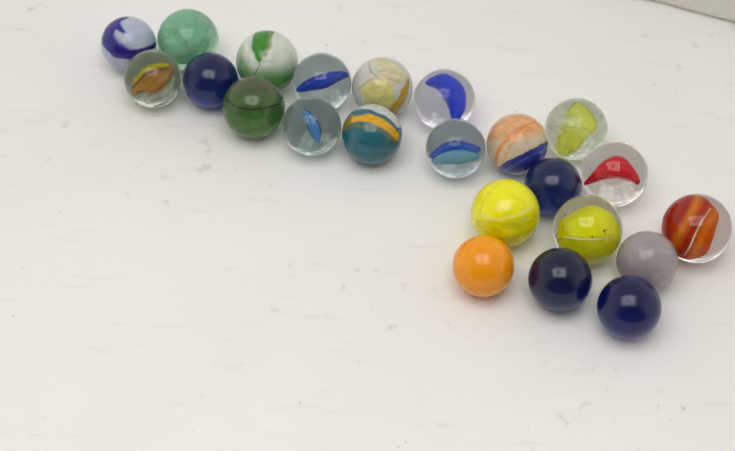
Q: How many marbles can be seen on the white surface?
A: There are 23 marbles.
